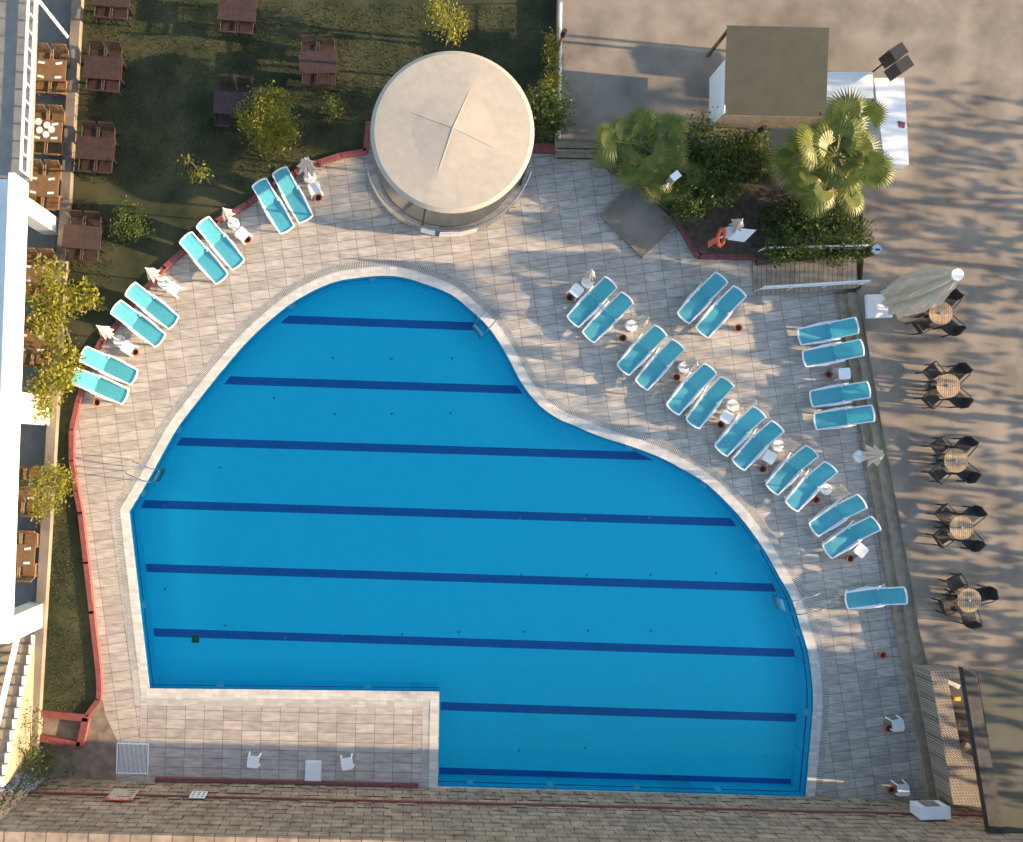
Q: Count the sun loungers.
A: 27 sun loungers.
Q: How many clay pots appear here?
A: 16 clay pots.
